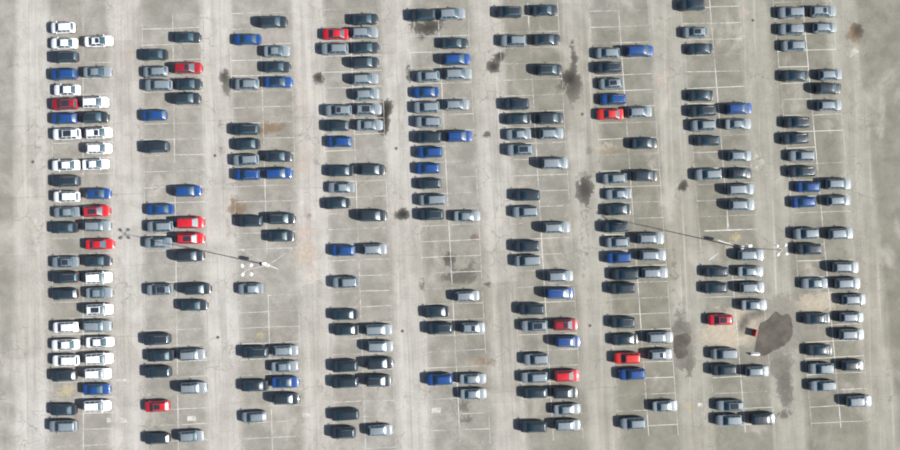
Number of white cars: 20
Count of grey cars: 110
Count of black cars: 96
